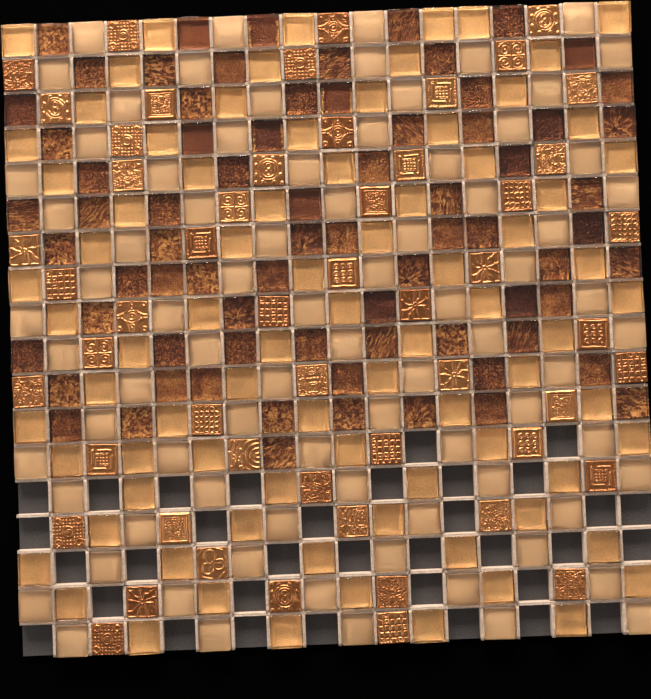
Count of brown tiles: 74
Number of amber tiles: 82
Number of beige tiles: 81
